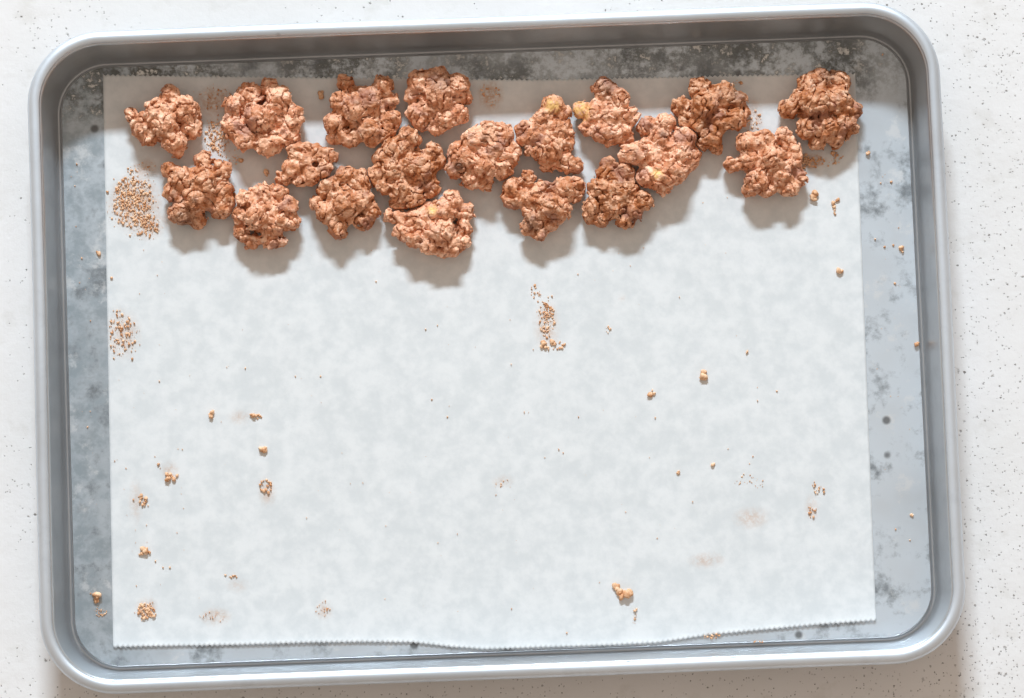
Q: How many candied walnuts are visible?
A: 19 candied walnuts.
